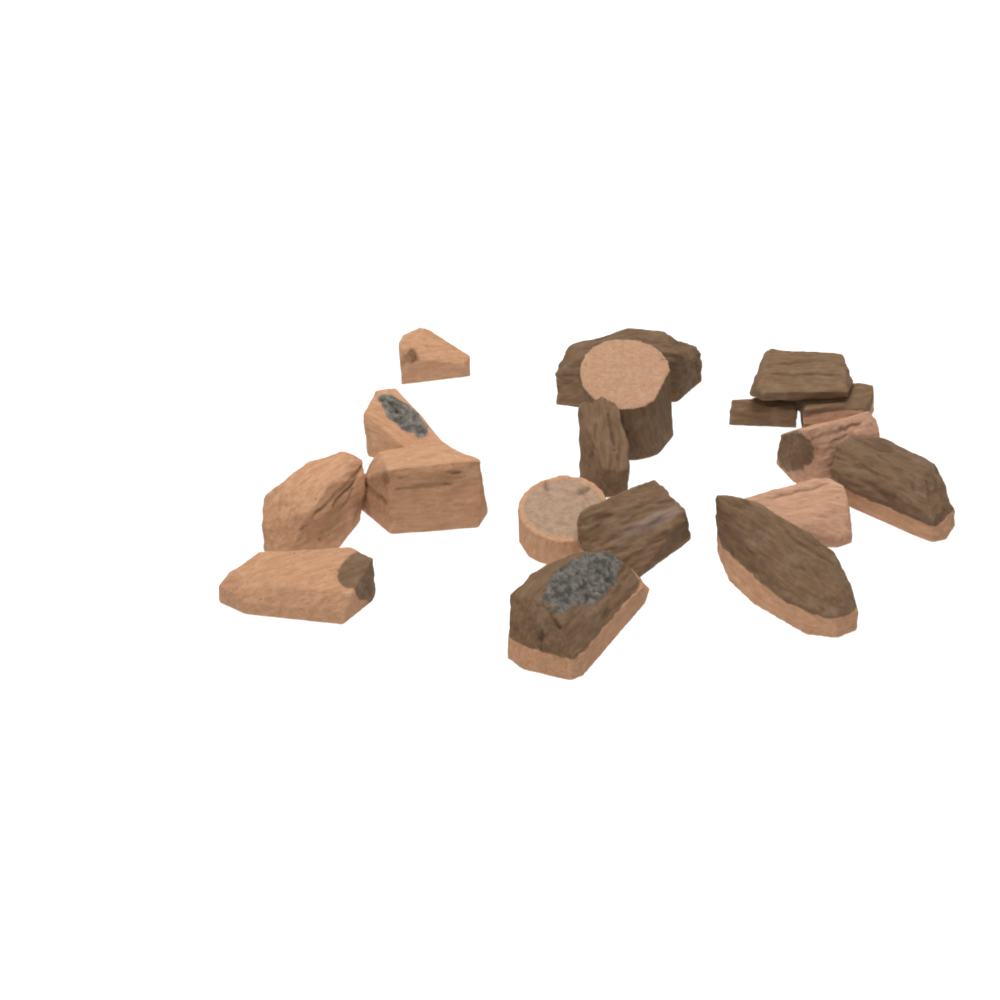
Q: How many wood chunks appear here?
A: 18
